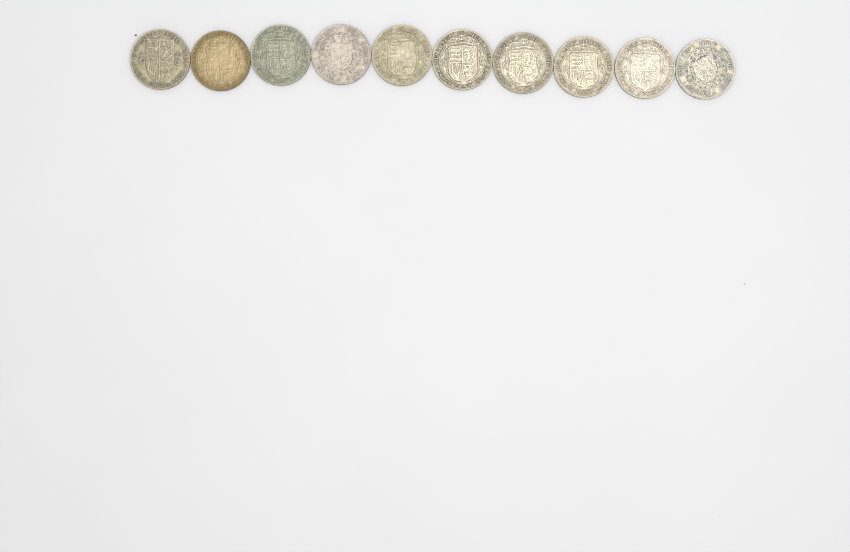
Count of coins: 10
